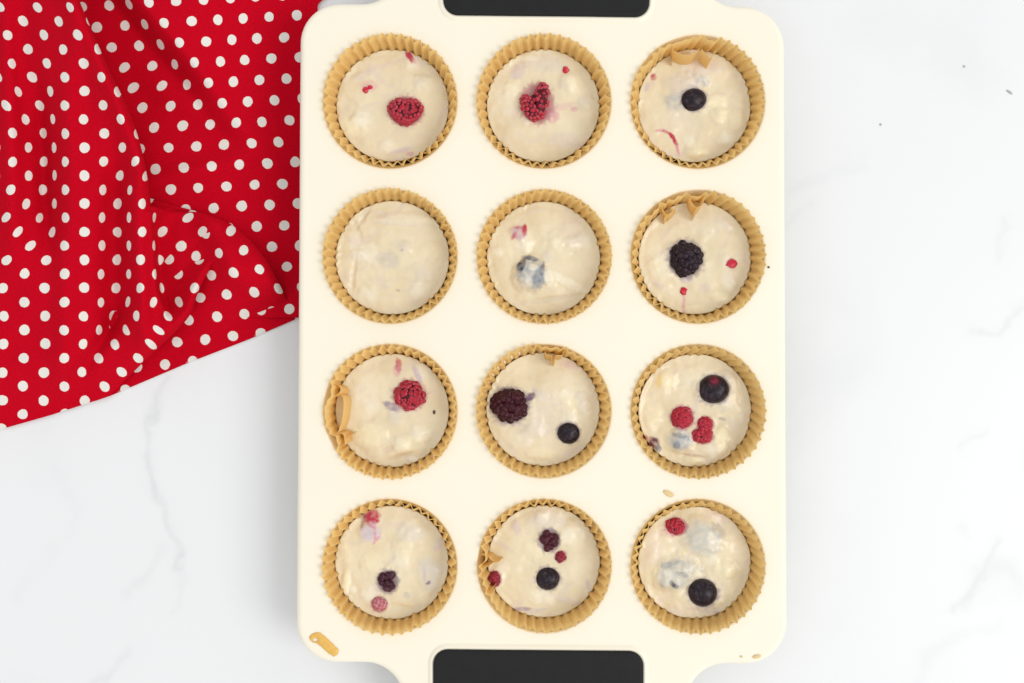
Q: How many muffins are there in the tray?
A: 12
